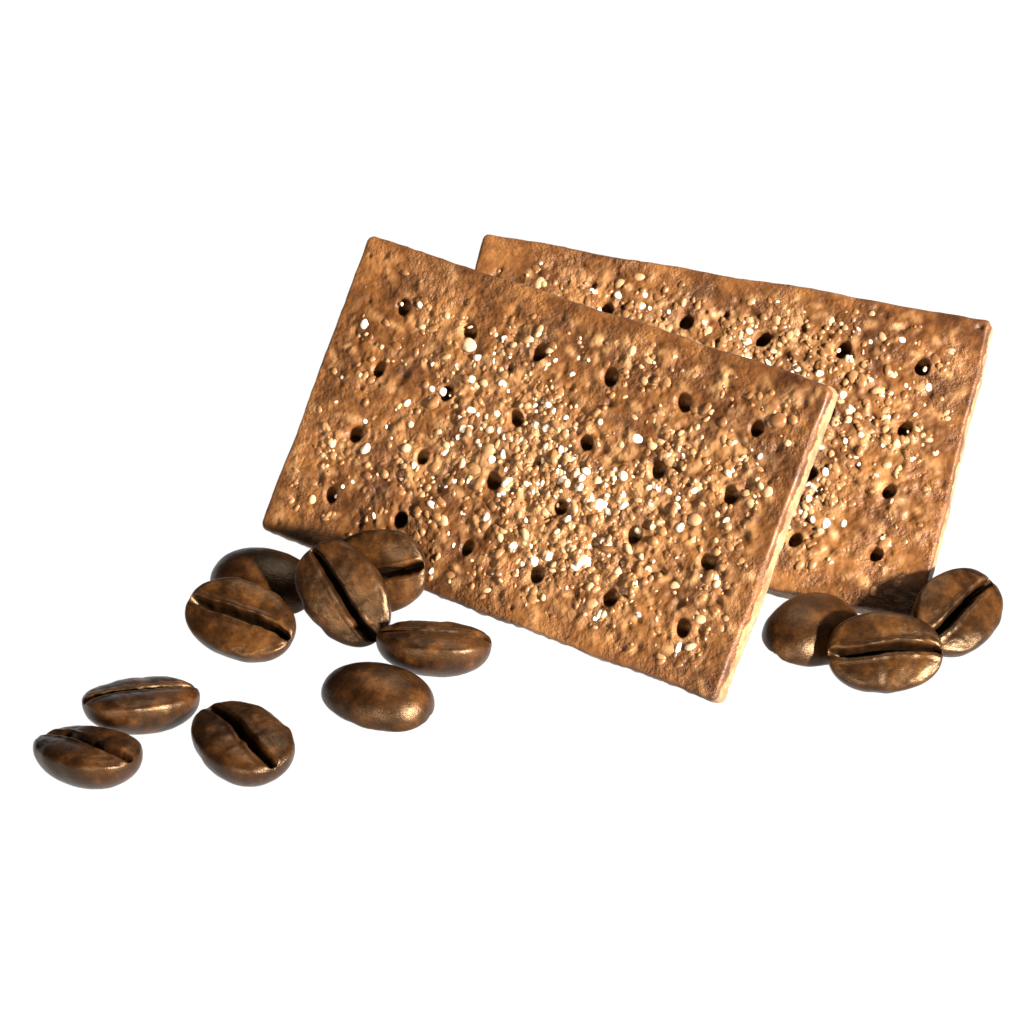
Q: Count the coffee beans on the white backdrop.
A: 12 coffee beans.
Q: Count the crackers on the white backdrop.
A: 2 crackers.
